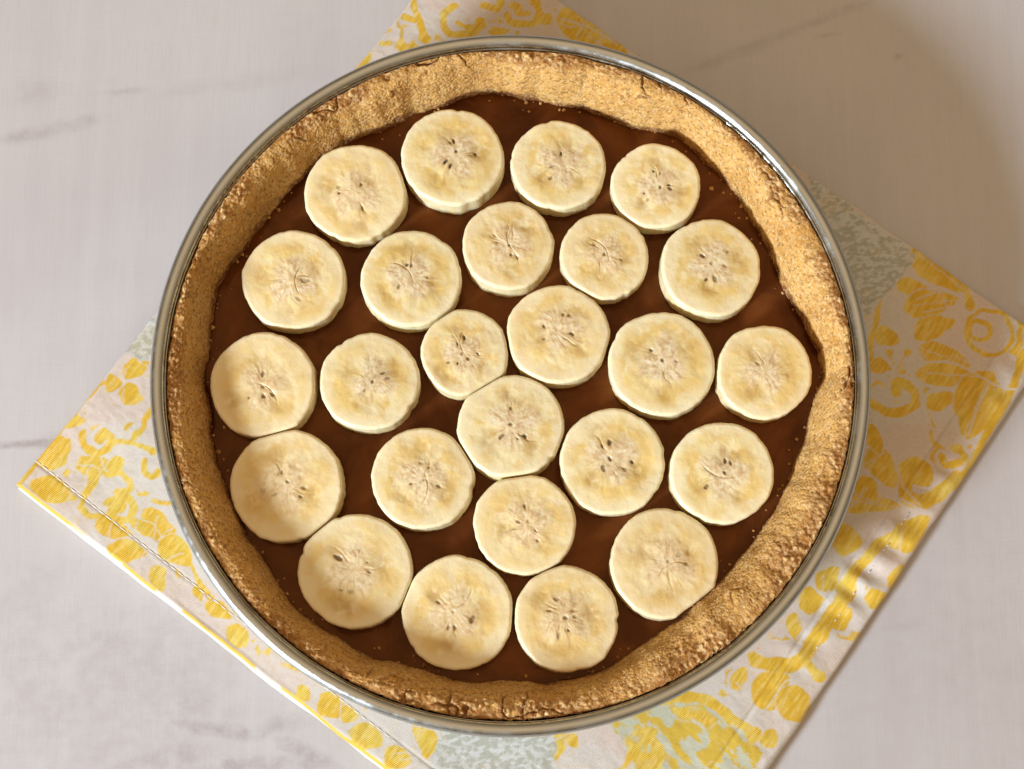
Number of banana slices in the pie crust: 25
